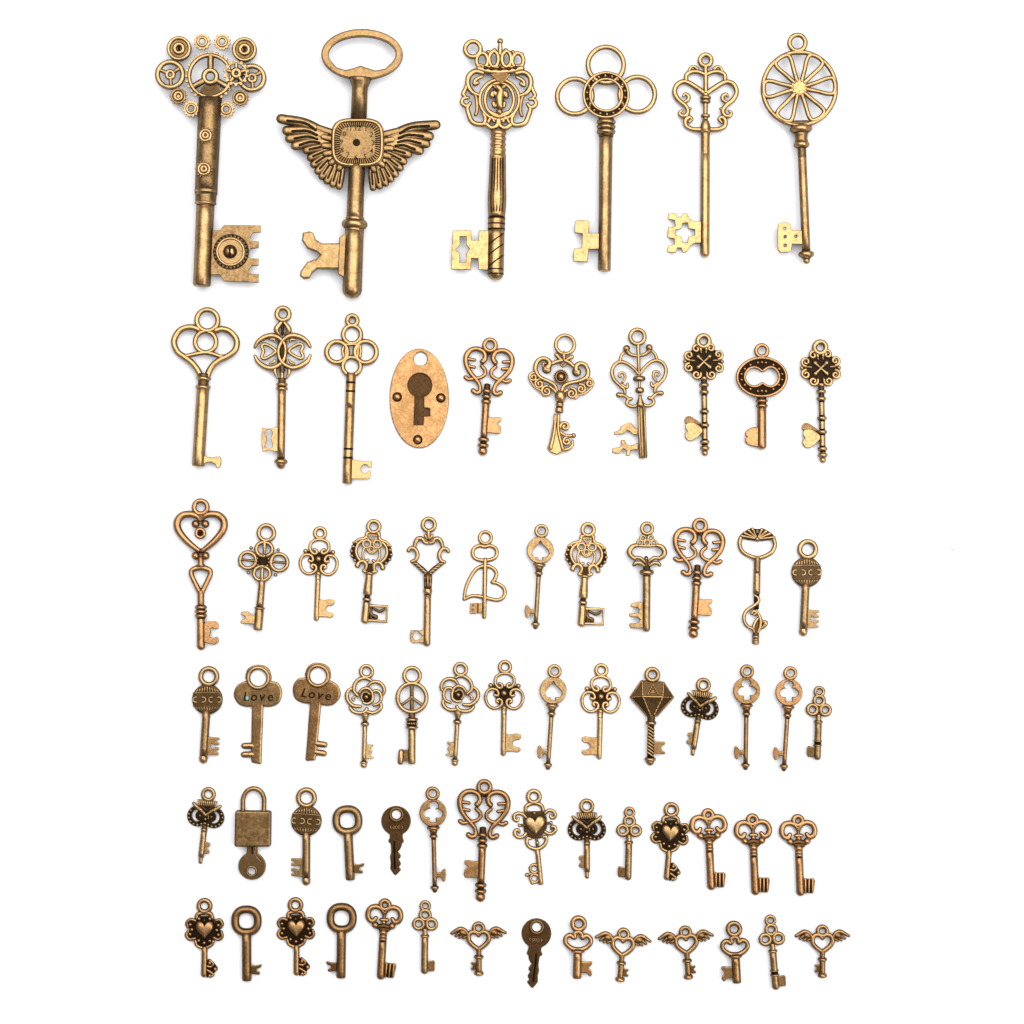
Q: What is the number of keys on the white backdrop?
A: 69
